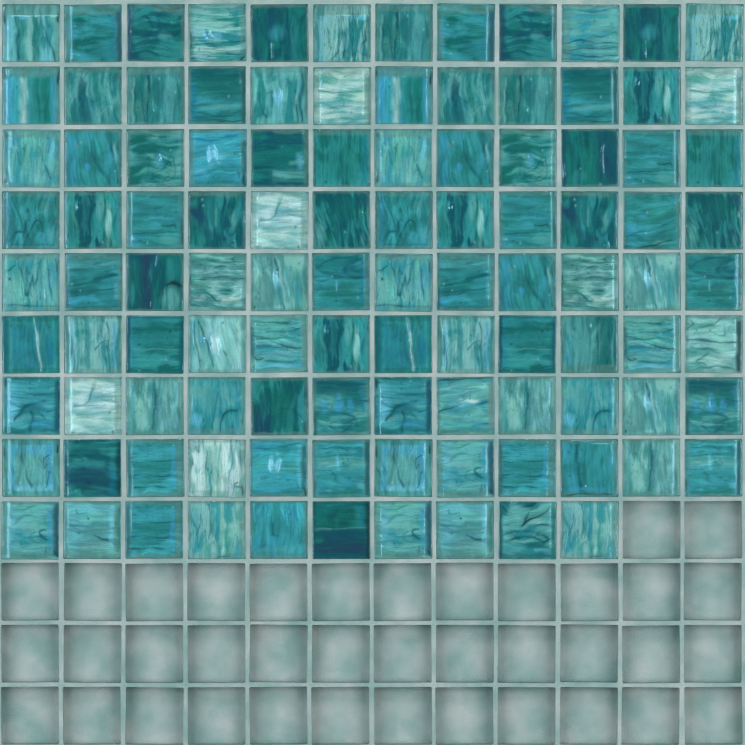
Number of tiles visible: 106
